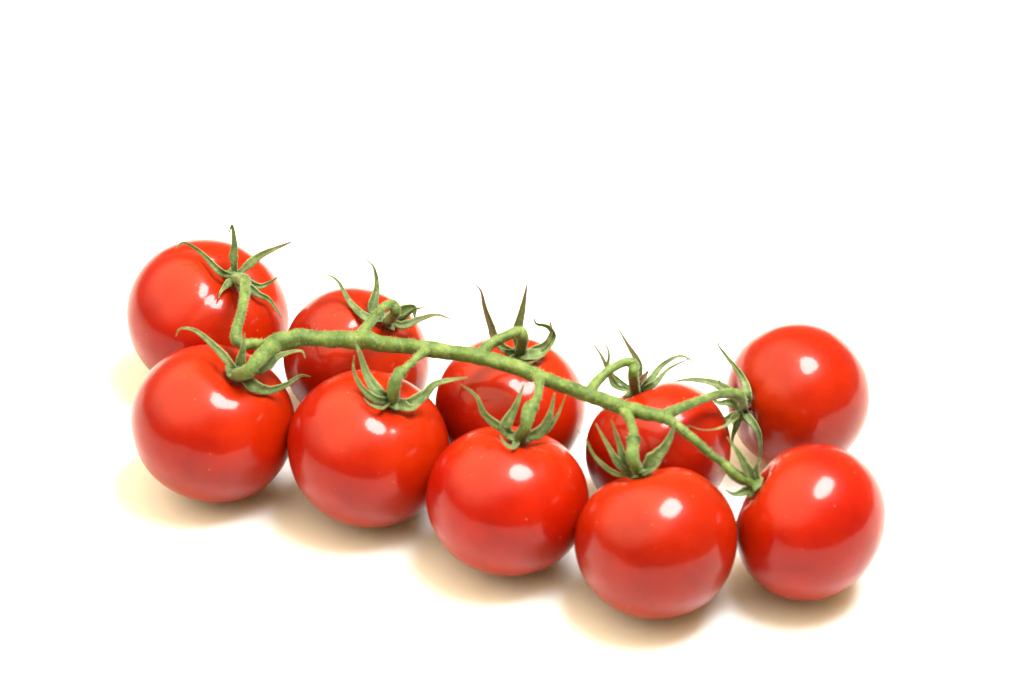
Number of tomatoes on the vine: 10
